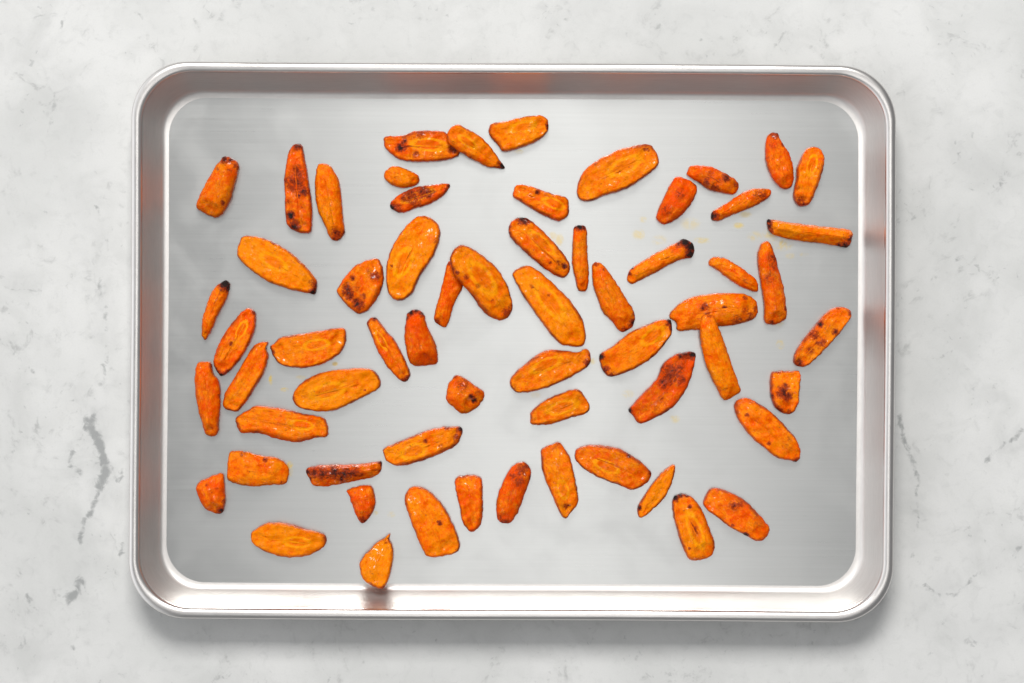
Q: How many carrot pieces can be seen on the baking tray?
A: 62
